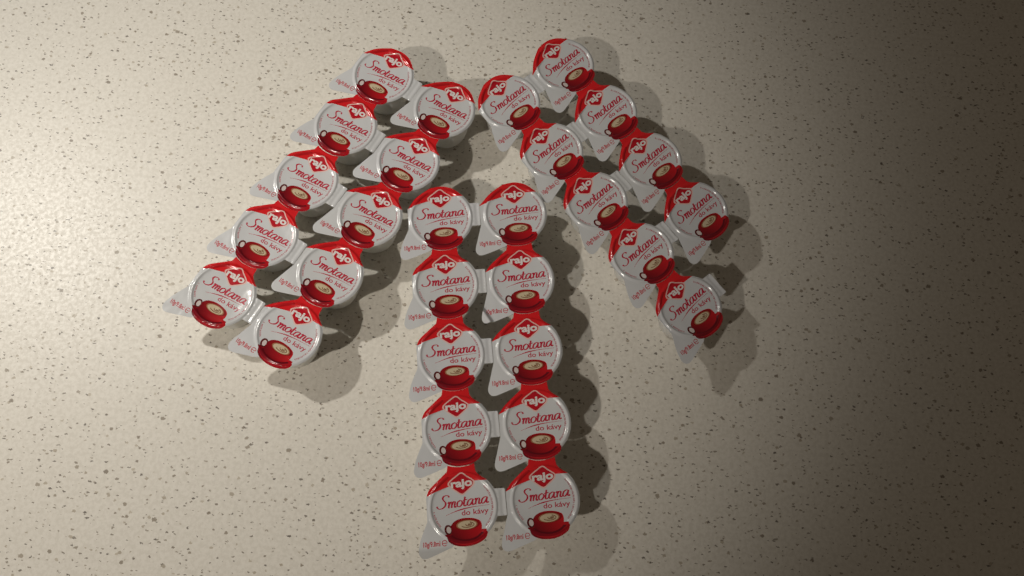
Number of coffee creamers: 29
